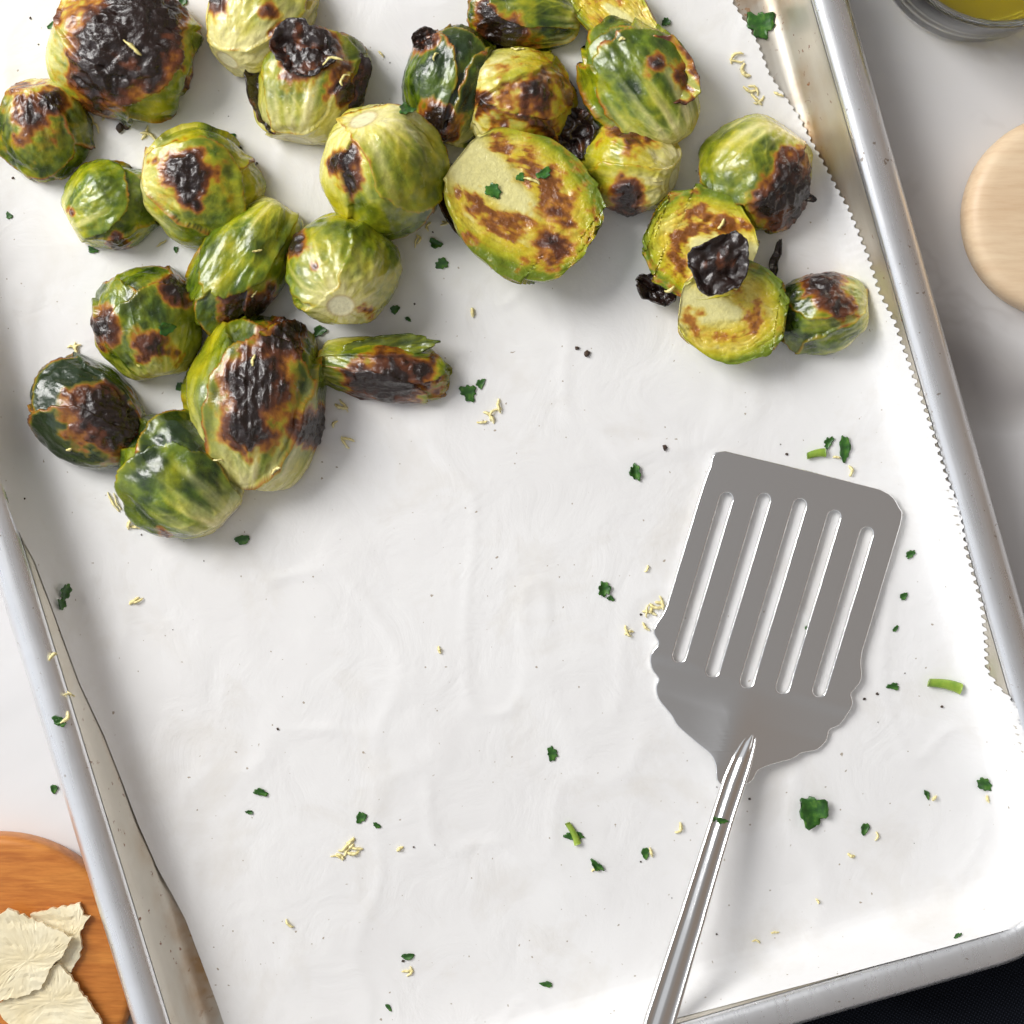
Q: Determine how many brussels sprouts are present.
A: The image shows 25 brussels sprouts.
